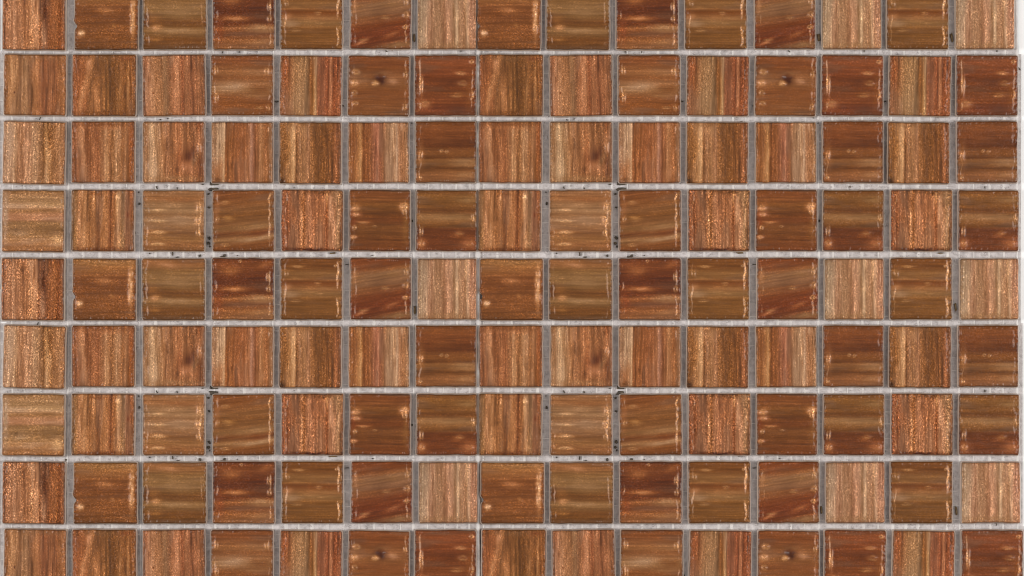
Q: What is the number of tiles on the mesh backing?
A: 135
